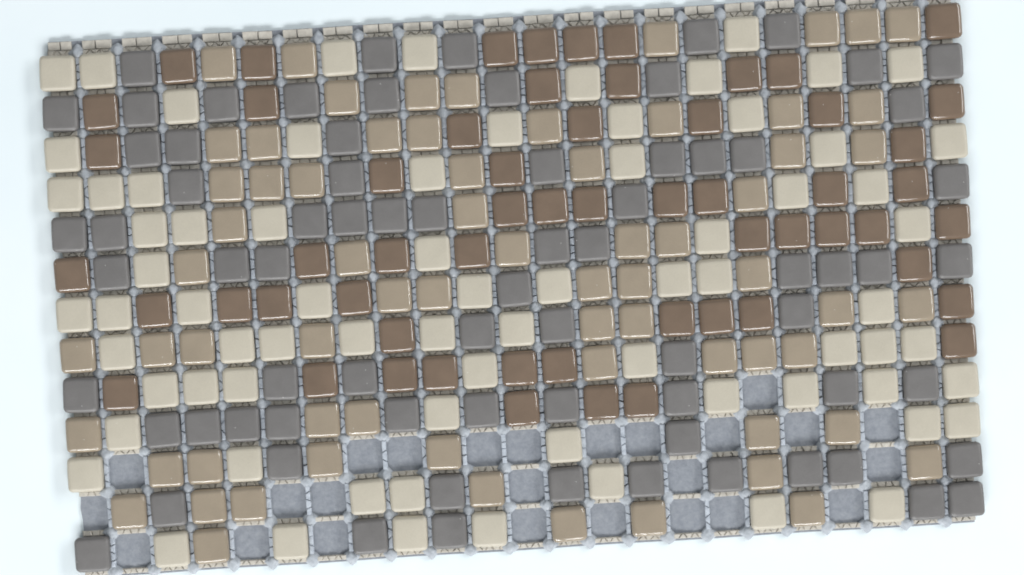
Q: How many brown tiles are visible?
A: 58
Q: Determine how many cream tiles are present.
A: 74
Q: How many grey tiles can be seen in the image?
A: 74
